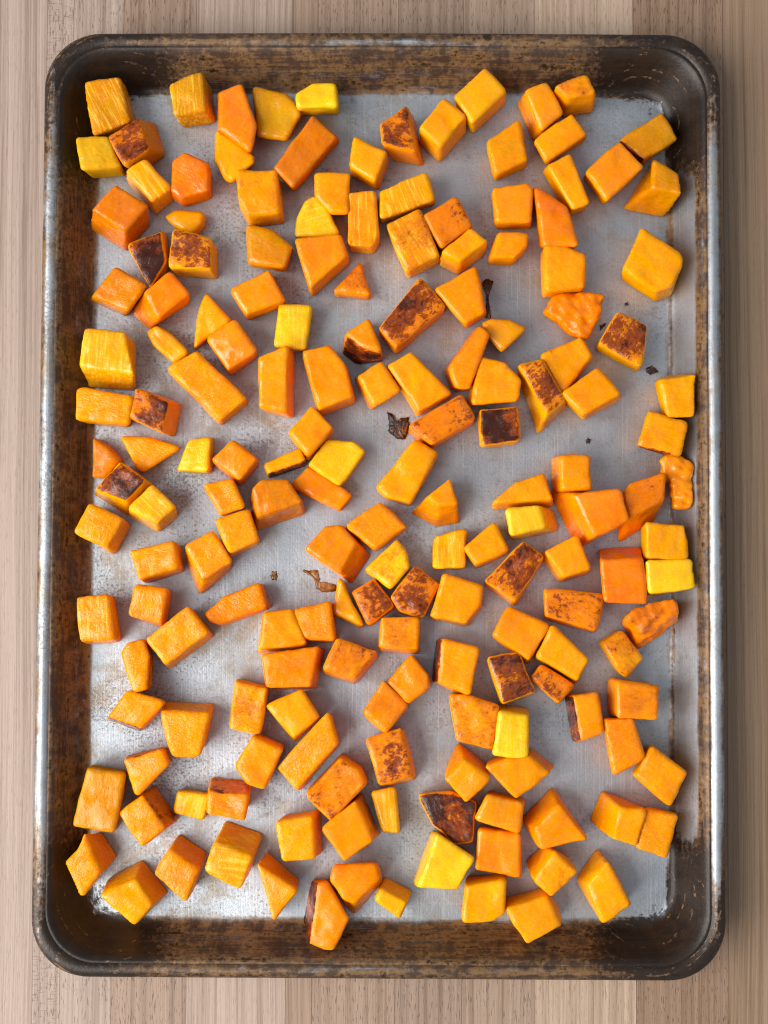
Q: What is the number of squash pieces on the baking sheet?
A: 174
